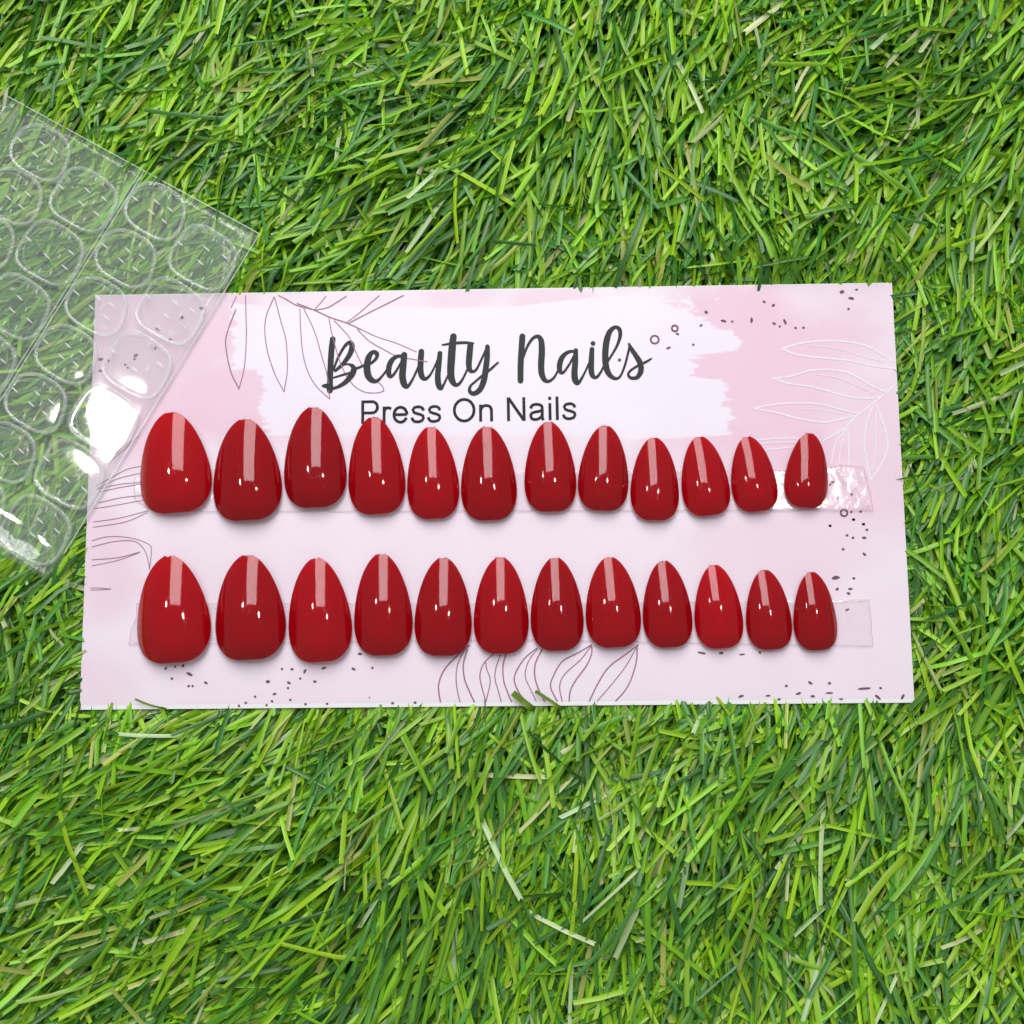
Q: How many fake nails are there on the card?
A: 24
